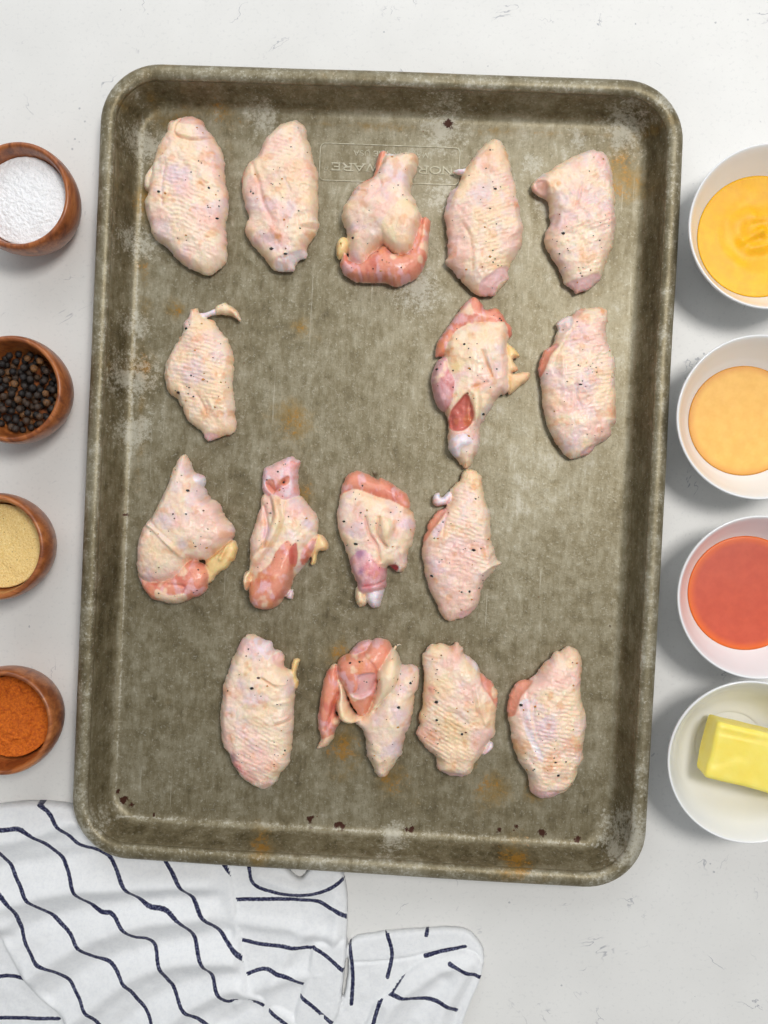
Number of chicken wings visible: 16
